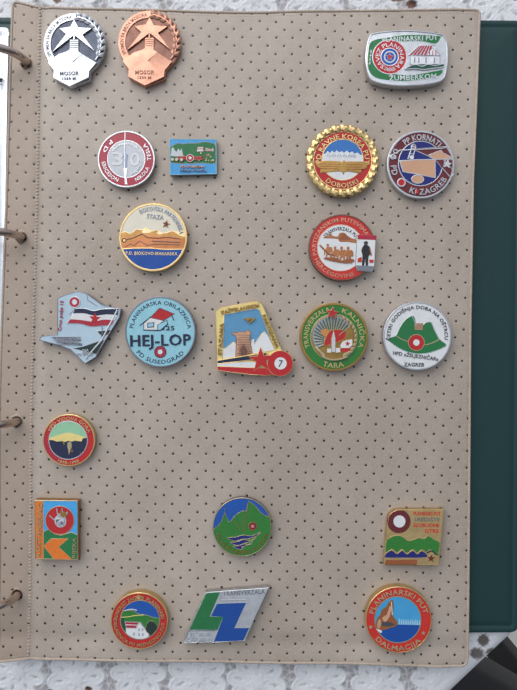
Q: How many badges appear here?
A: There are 21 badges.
